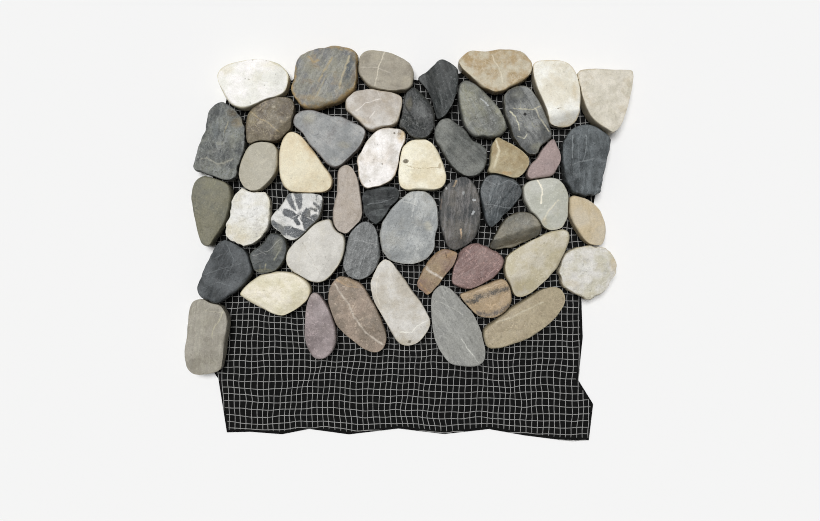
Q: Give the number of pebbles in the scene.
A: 49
